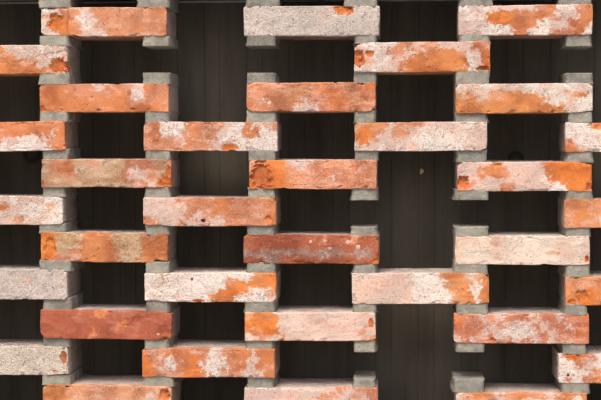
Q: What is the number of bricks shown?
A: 34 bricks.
